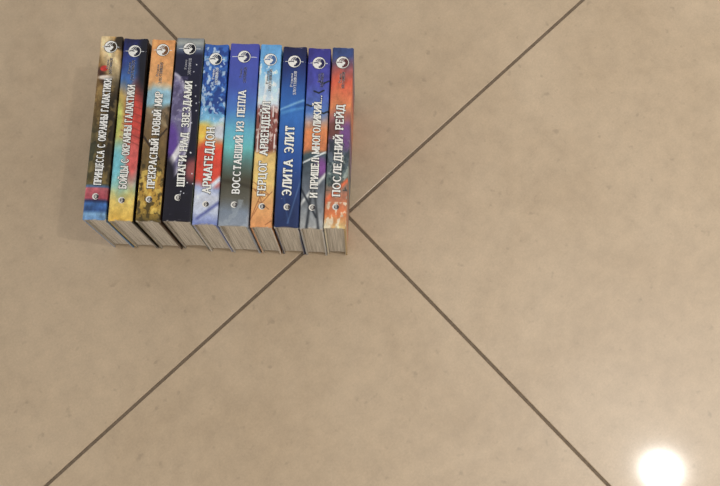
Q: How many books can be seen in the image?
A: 10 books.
